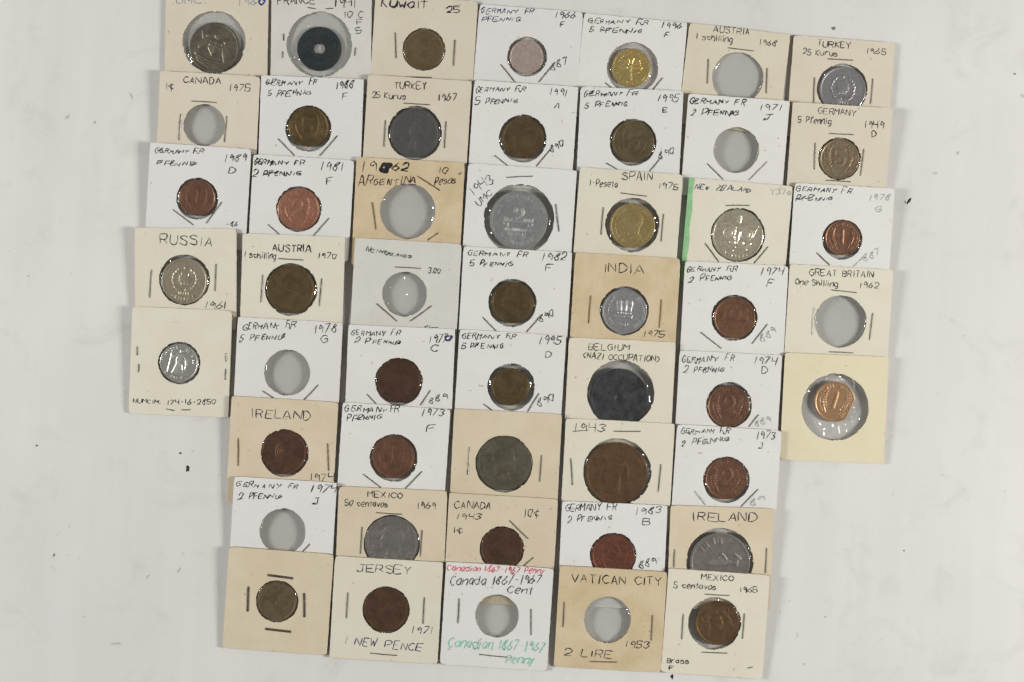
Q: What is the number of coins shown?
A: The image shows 40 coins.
